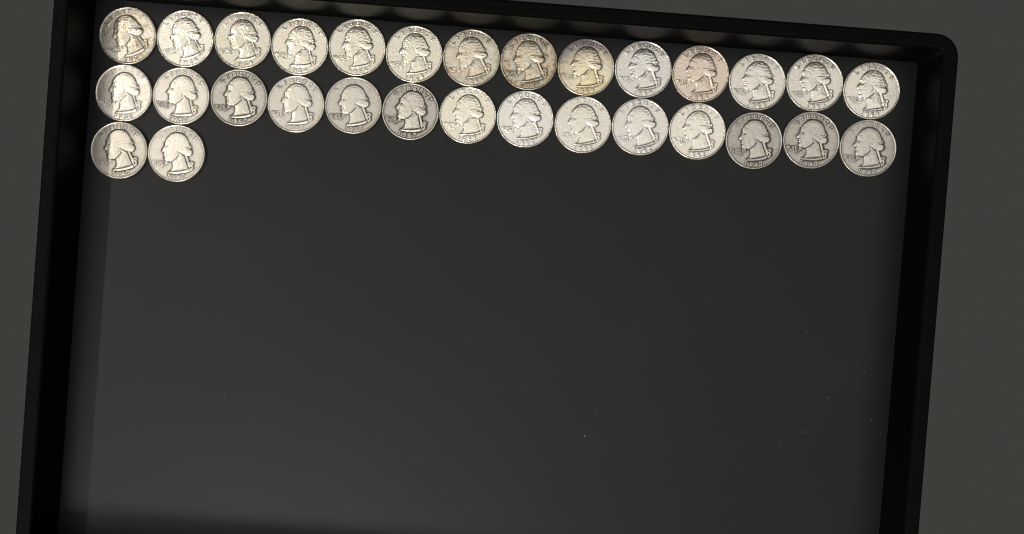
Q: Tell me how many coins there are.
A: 30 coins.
